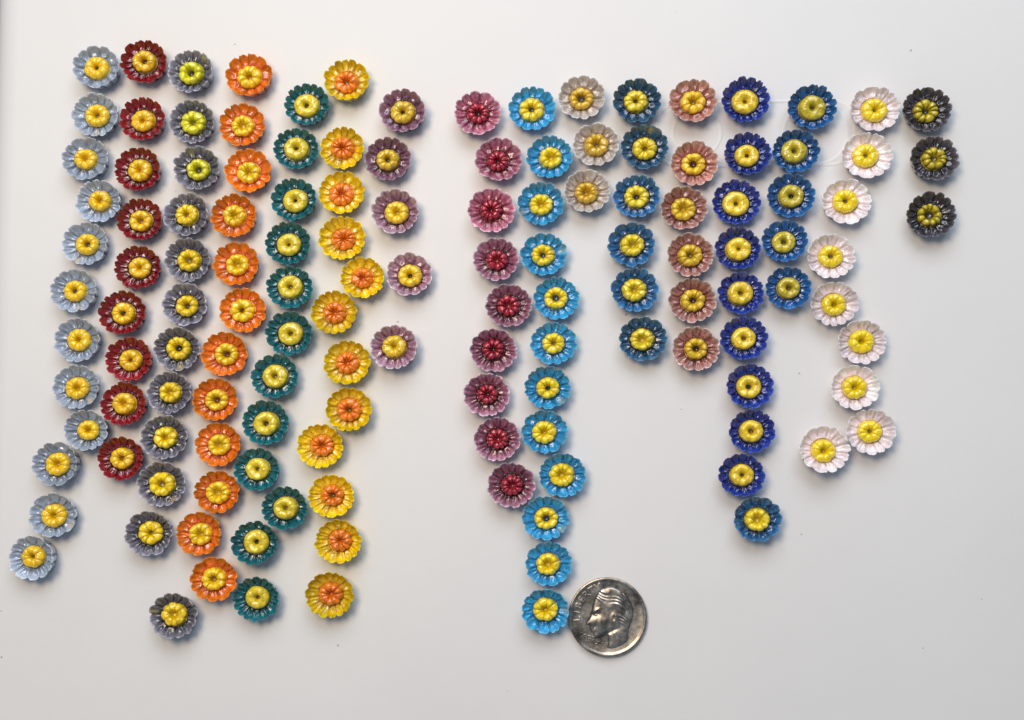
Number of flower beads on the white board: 137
